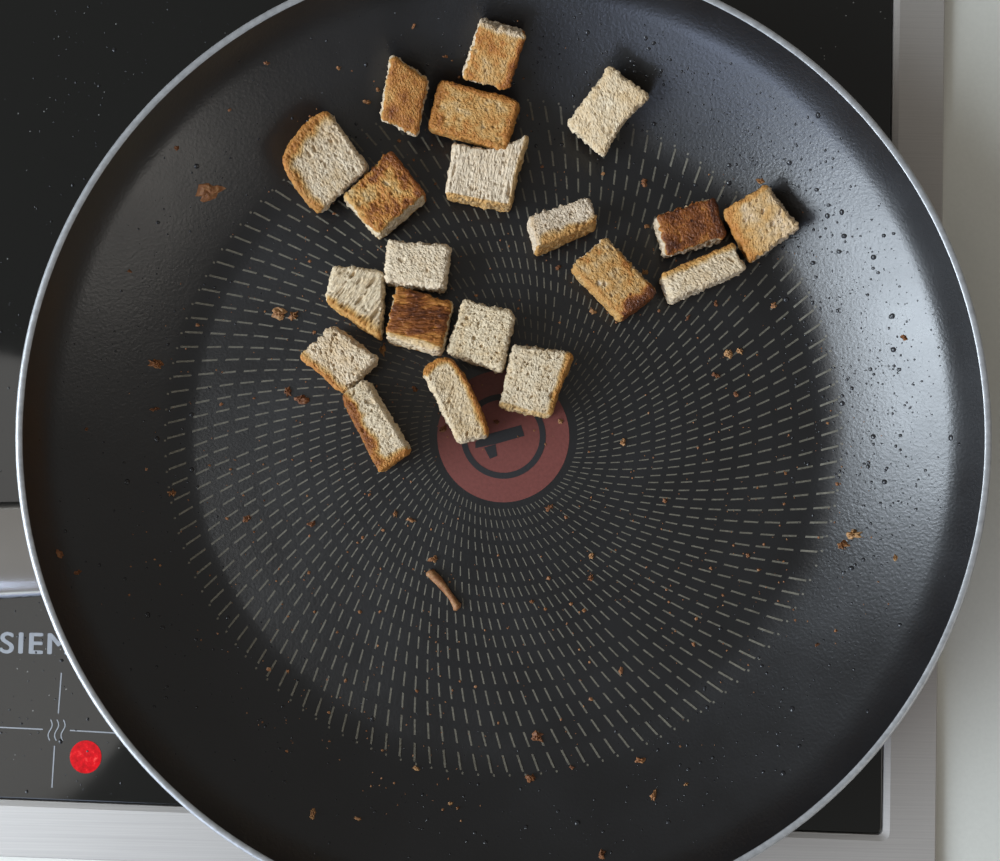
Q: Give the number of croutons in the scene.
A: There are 20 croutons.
